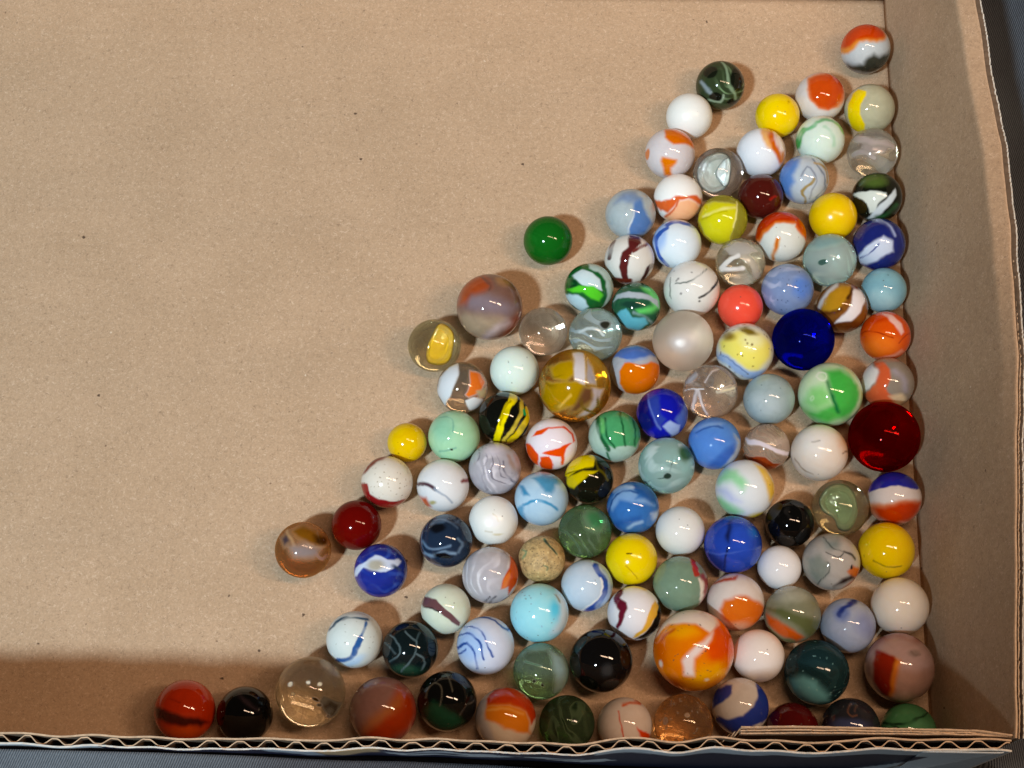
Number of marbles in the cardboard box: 114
